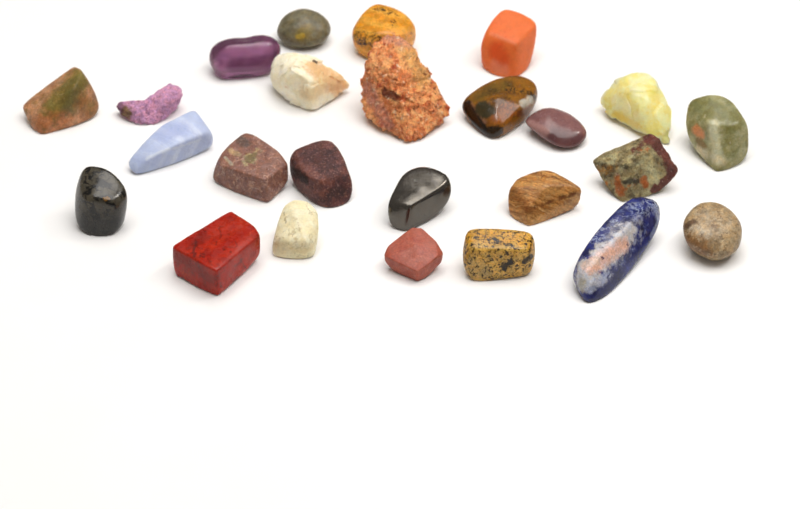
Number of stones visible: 25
